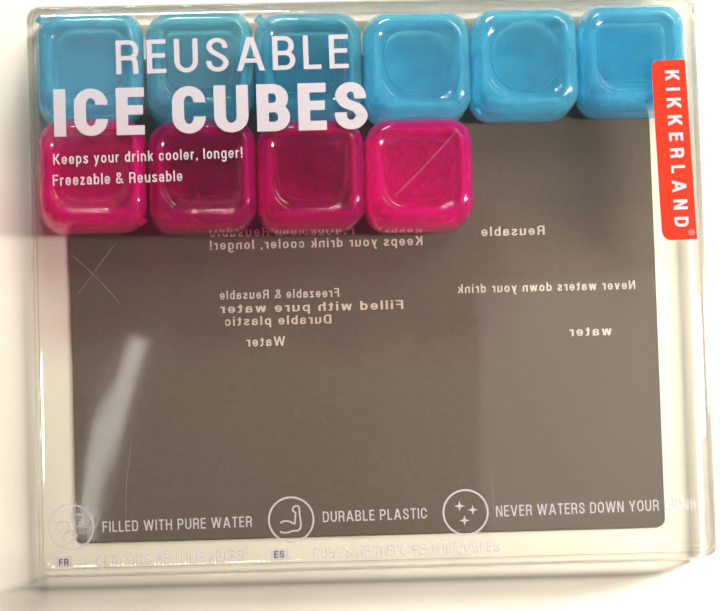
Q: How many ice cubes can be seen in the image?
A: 10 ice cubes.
